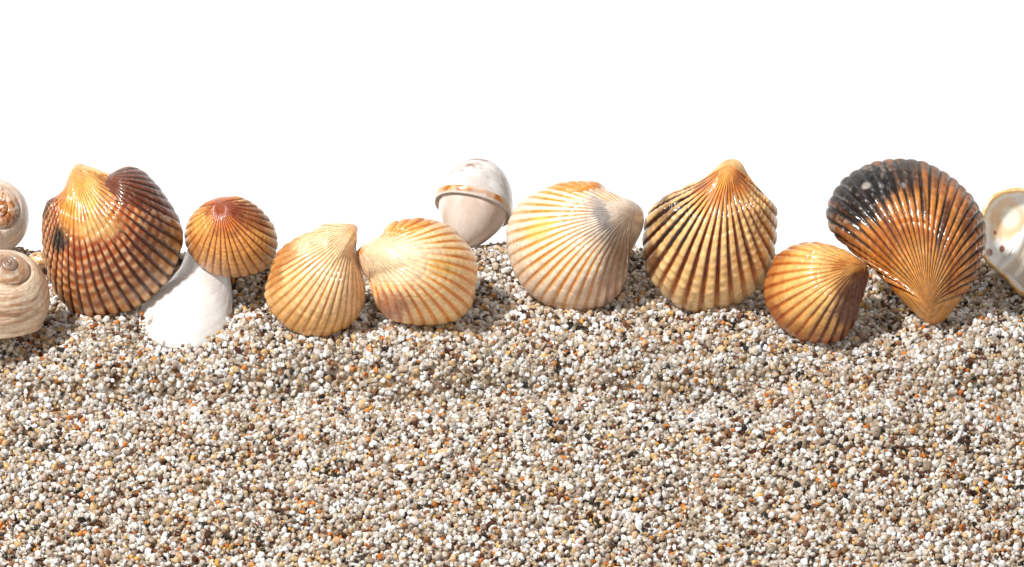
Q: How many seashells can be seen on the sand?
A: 13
